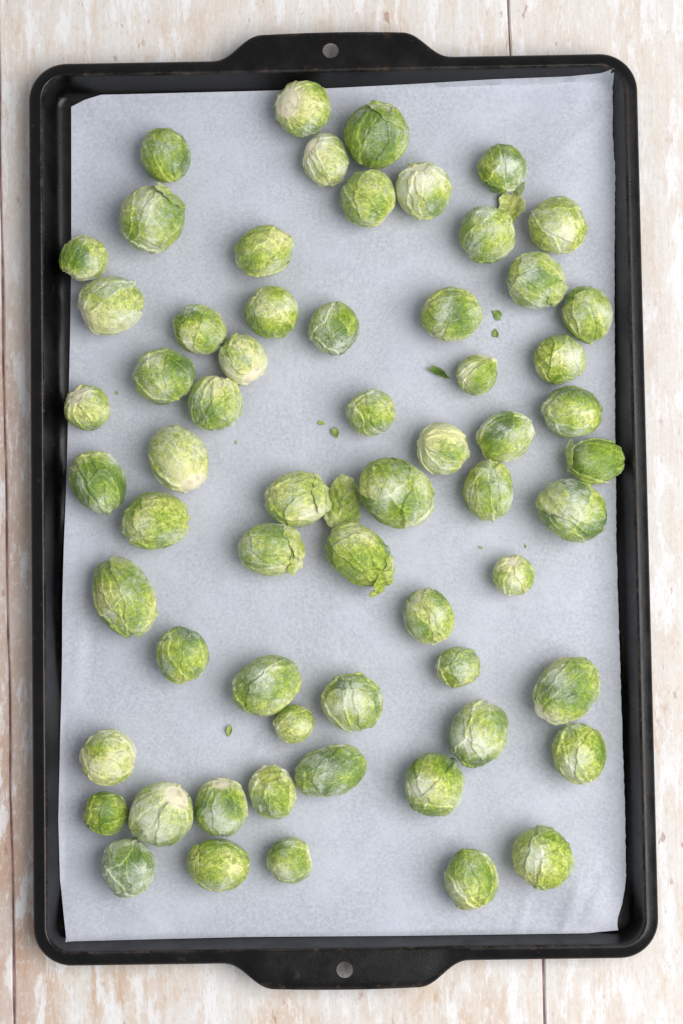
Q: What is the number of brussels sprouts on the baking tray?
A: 62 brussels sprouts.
